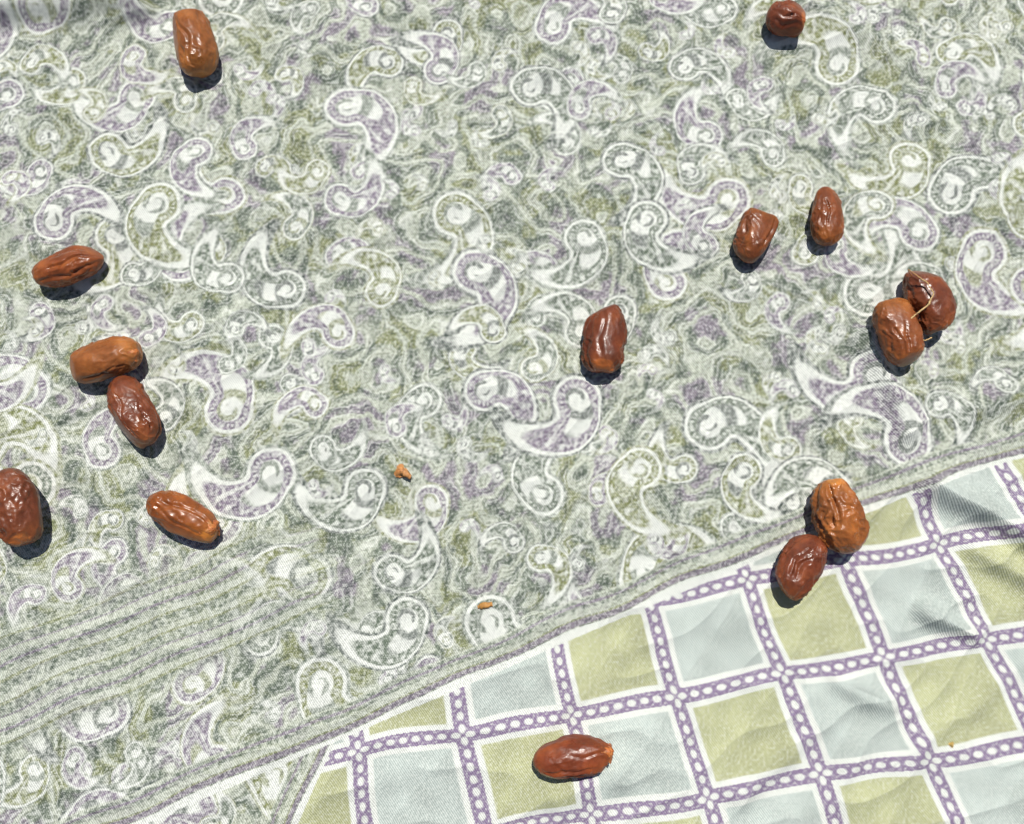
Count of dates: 15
